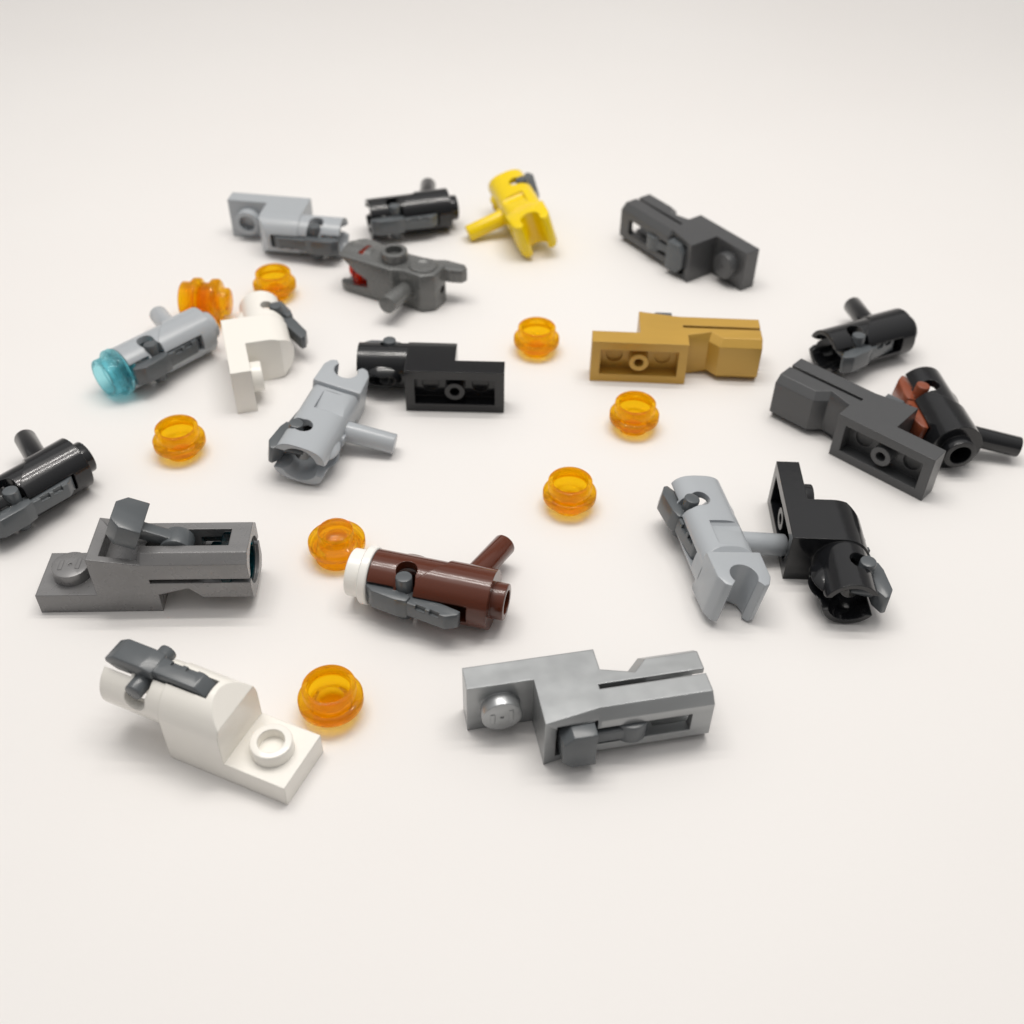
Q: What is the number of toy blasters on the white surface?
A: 20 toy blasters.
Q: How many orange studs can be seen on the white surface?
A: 9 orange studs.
